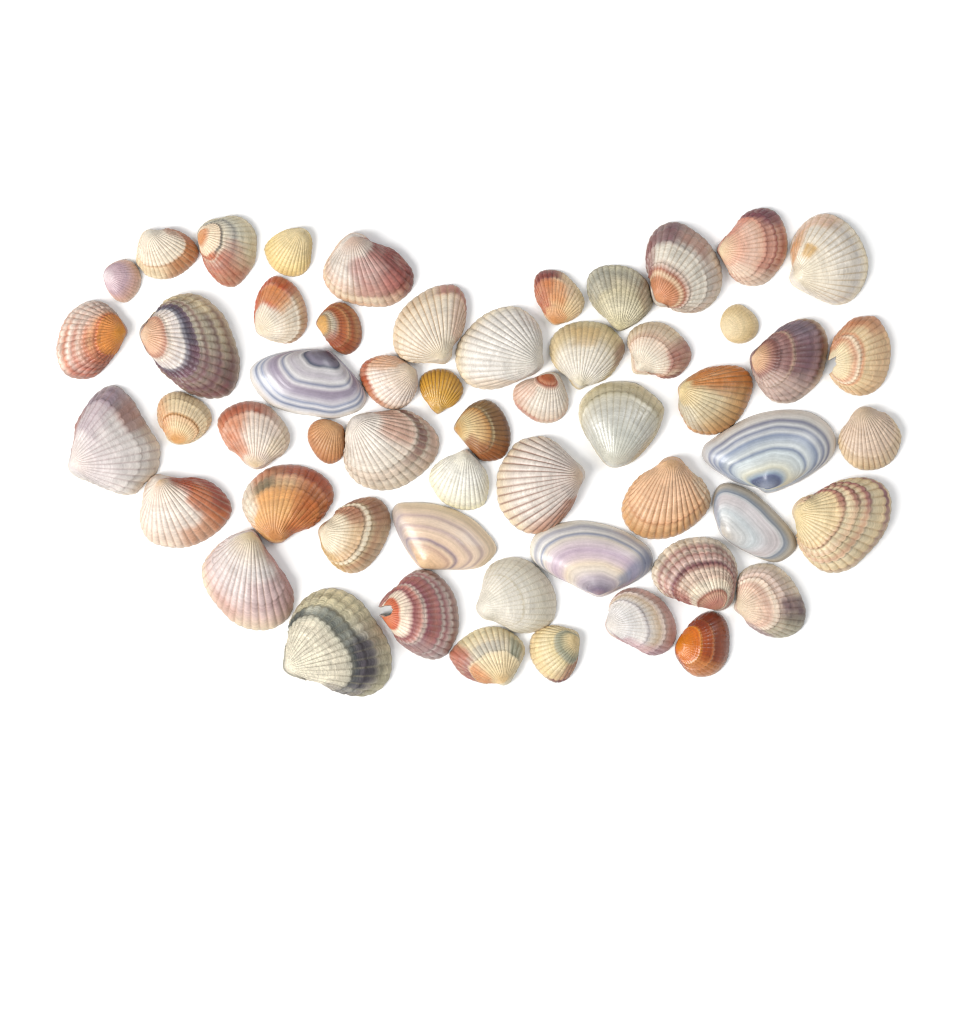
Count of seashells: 55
